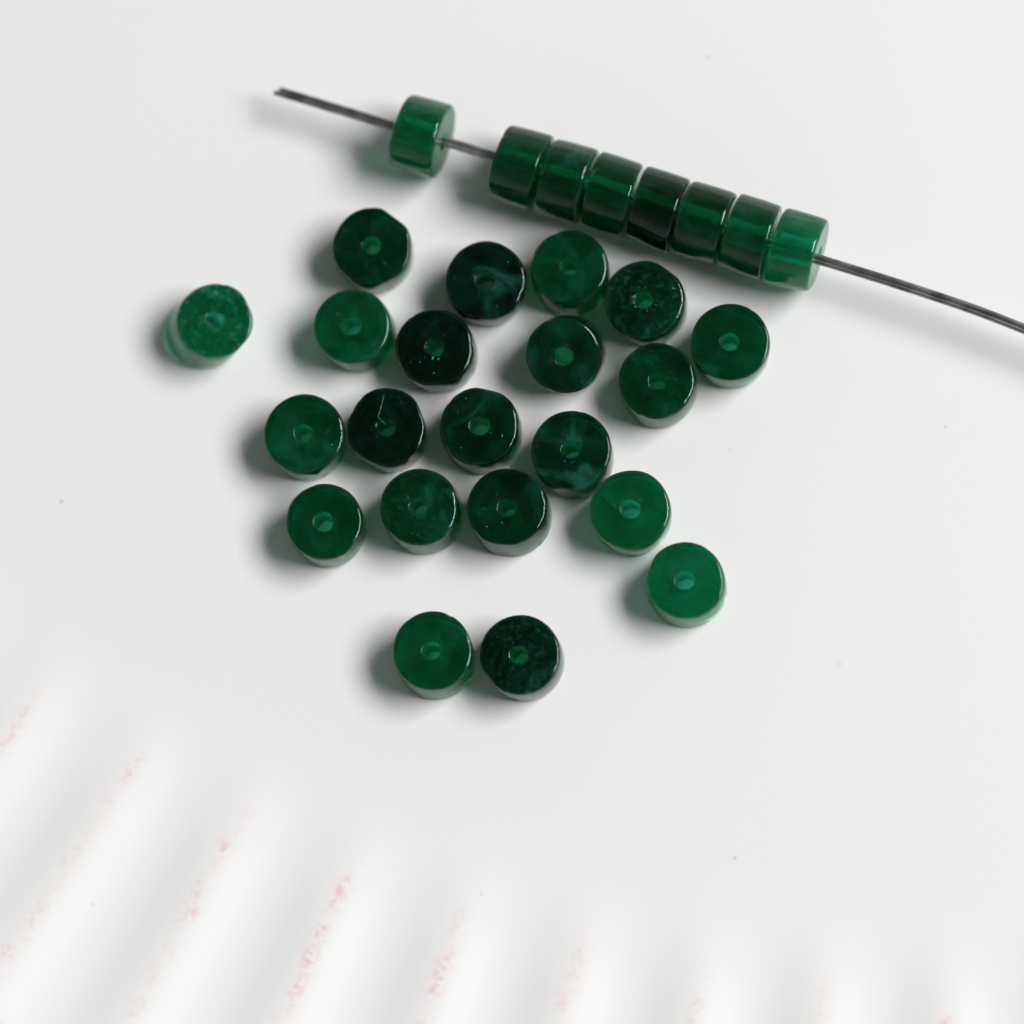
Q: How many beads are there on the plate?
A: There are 29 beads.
